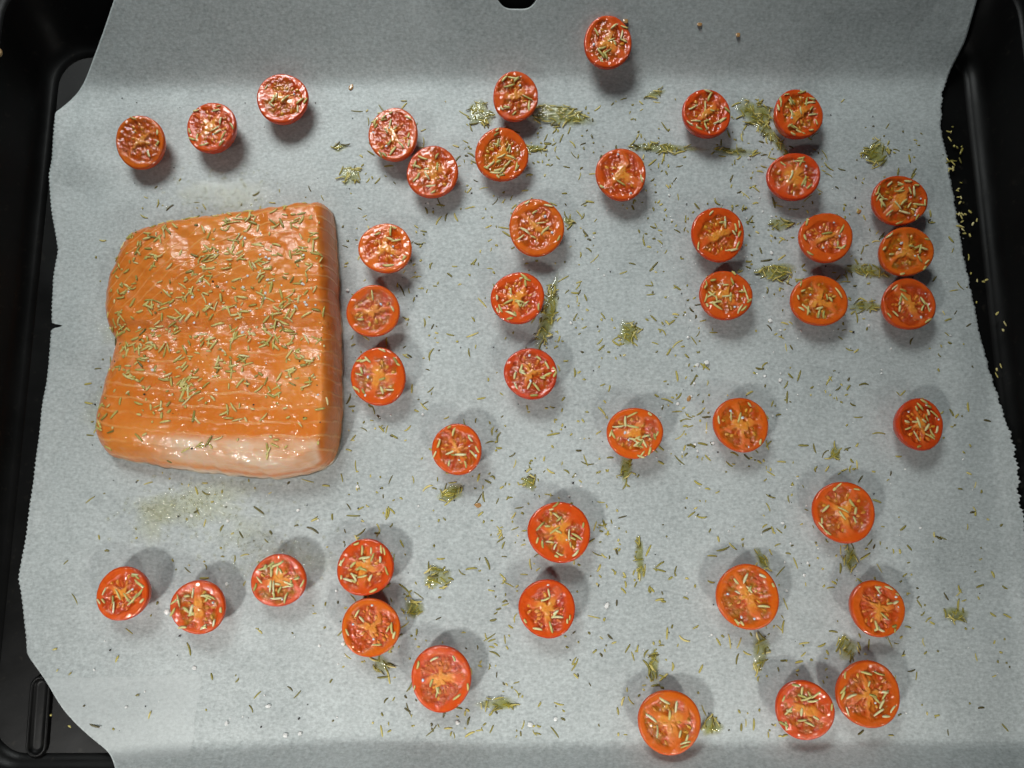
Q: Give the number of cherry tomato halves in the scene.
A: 43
